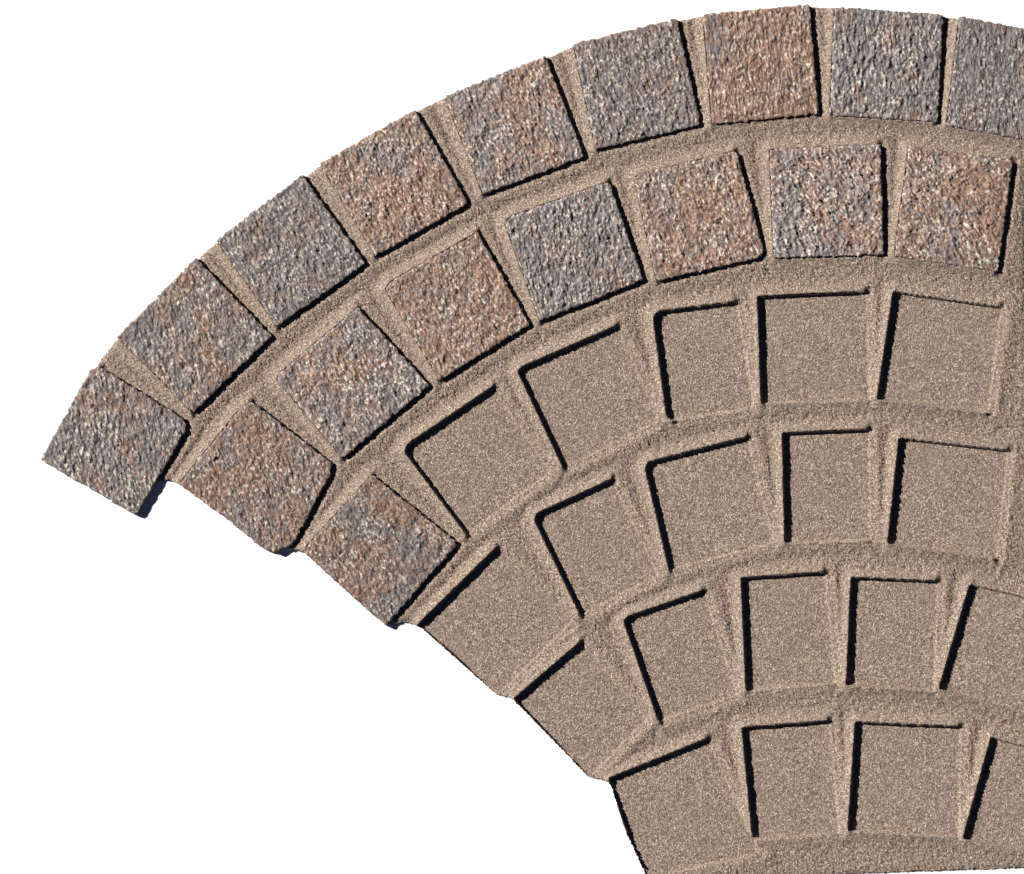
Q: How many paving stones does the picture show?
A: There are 17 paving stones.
